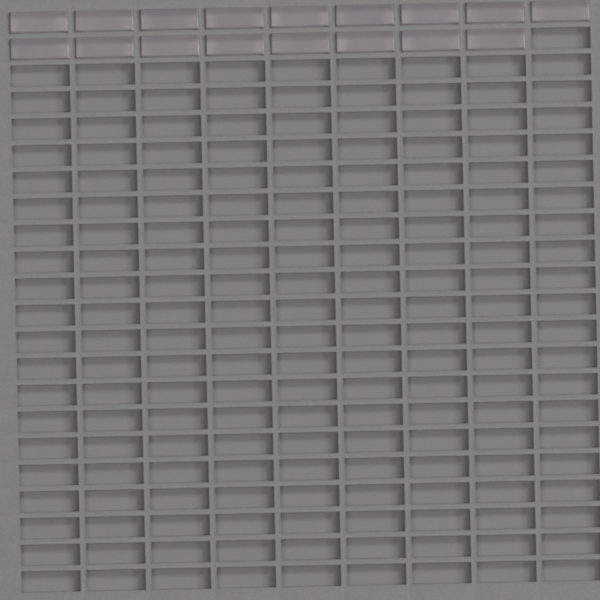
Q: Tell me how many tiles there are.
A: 17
